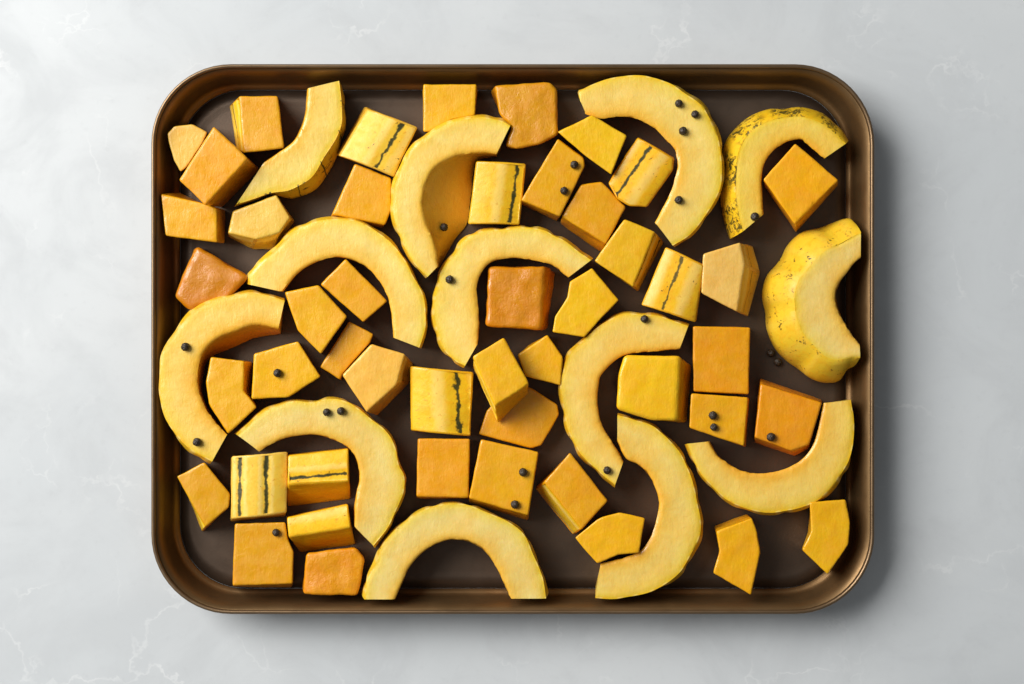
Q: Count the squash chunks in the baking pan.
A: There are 47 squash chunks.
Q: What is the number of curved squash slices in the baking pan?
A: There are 13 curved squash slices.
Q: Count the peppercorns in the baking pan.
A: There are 24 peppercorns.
